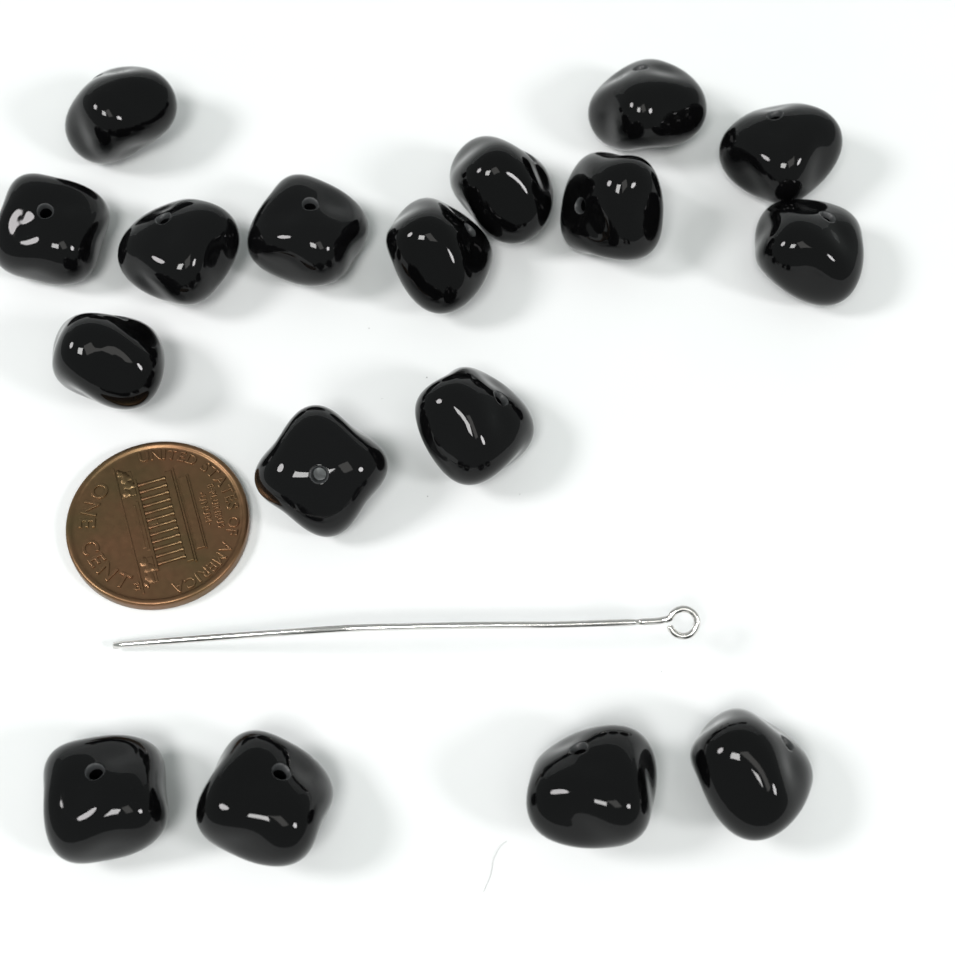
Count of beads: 17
